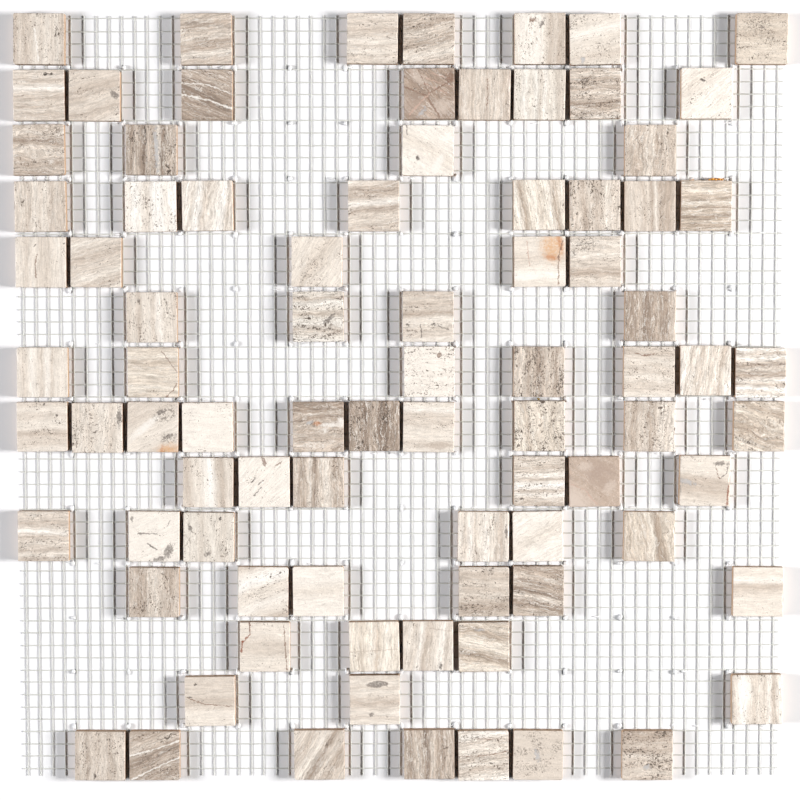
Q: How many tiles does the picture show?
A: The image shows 85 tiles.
